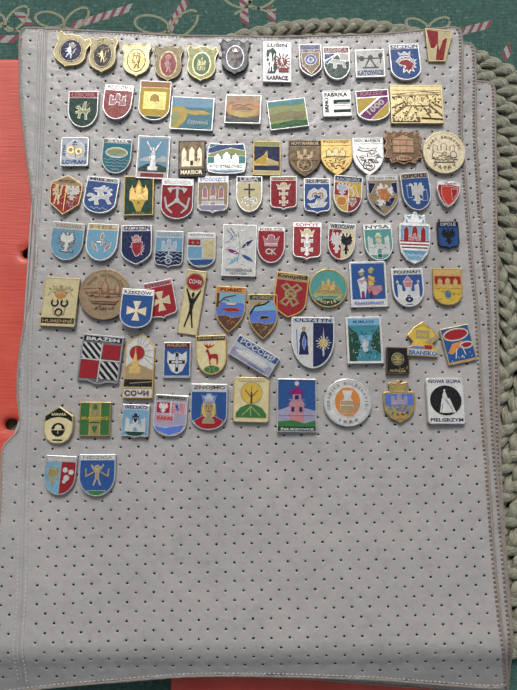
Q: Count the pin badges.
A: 90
